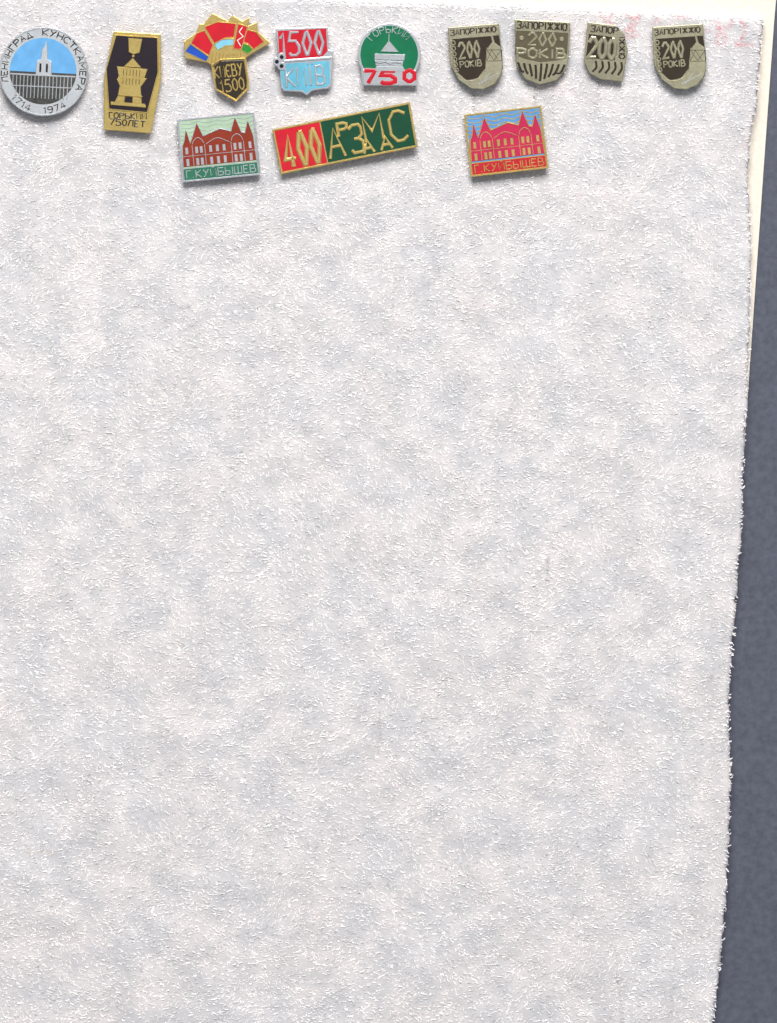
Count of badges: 12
